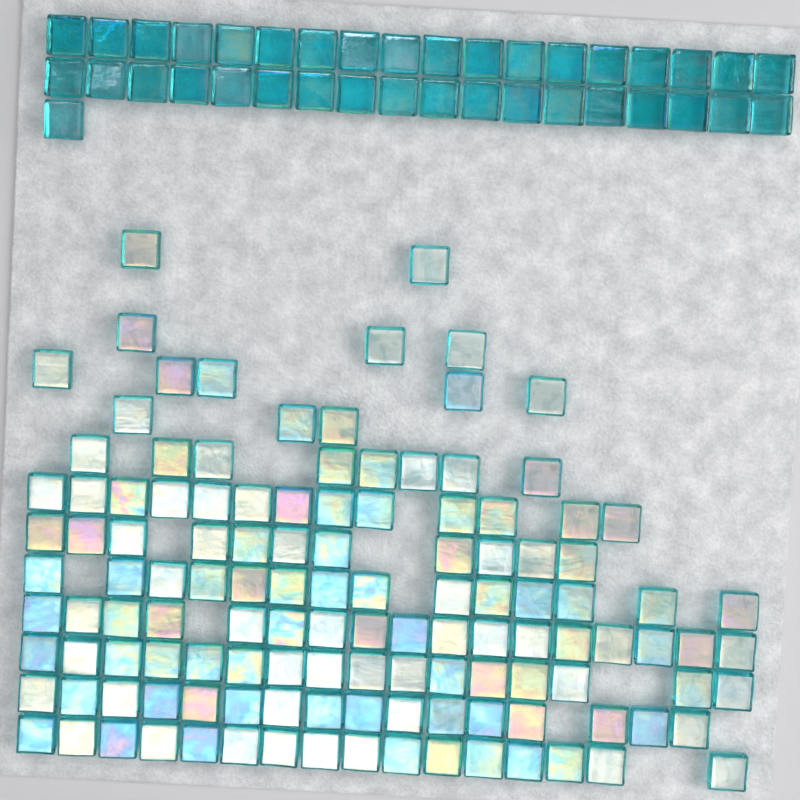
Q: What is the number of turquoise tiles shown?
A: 37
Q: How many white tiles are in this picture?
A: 124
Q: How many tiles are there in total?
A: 161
